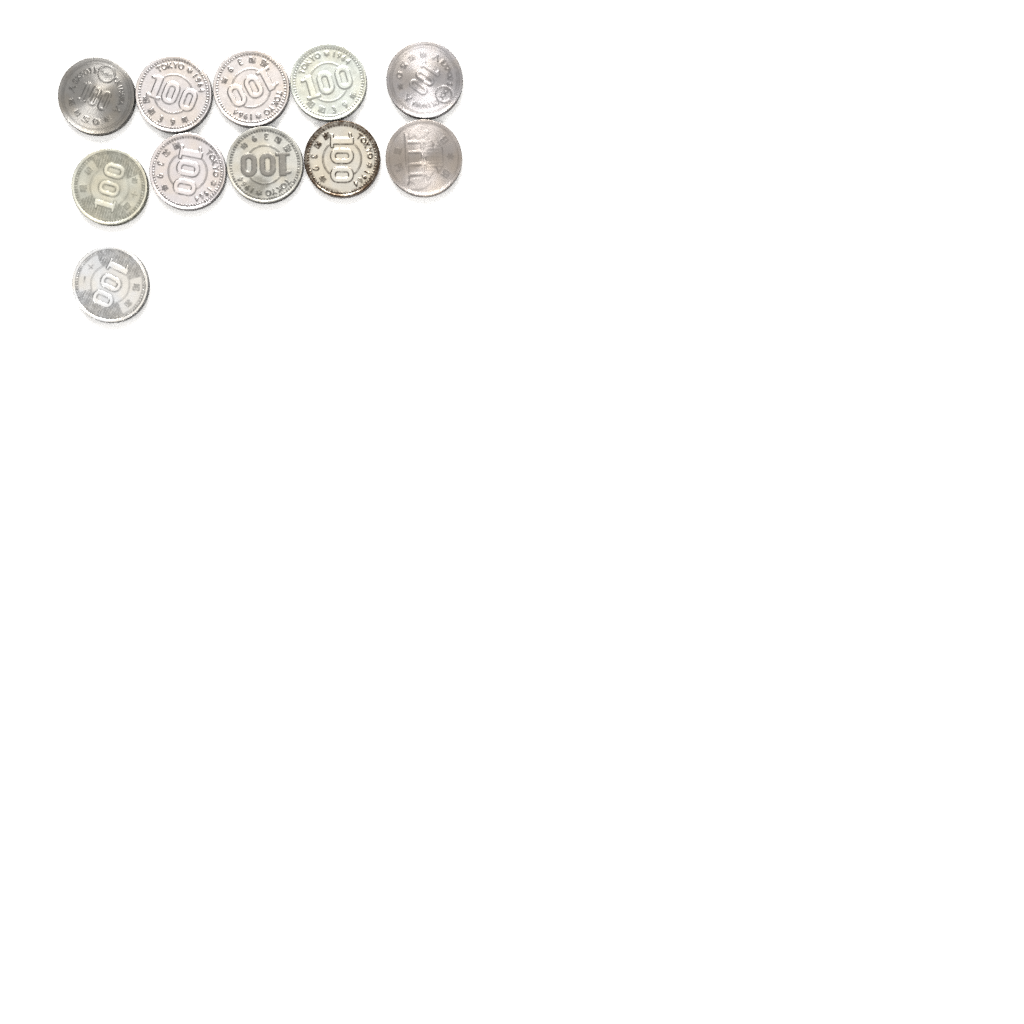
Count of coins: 11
